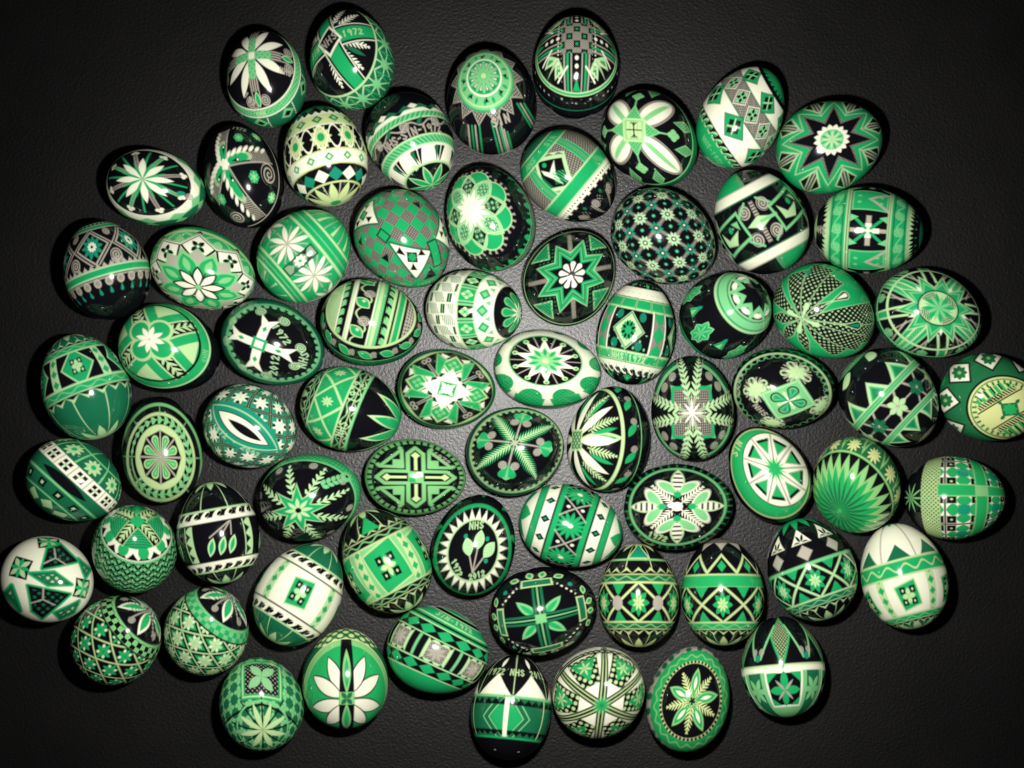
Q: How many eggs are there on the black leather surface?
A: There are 69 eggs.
